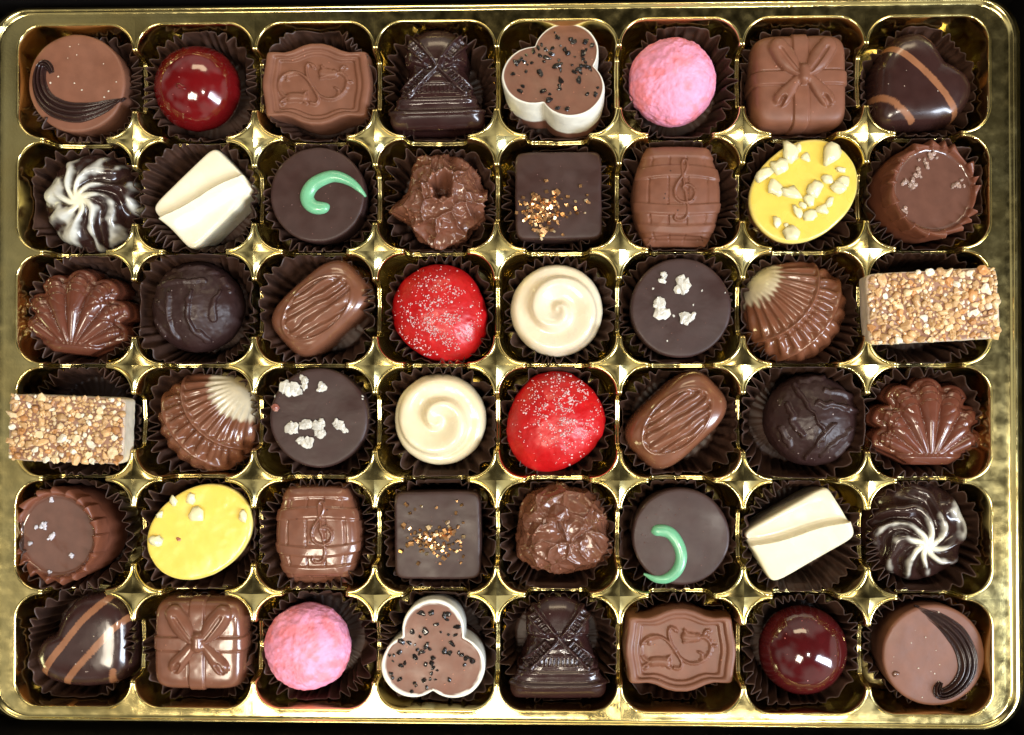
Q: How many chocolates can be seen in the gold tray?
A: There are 48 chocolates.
